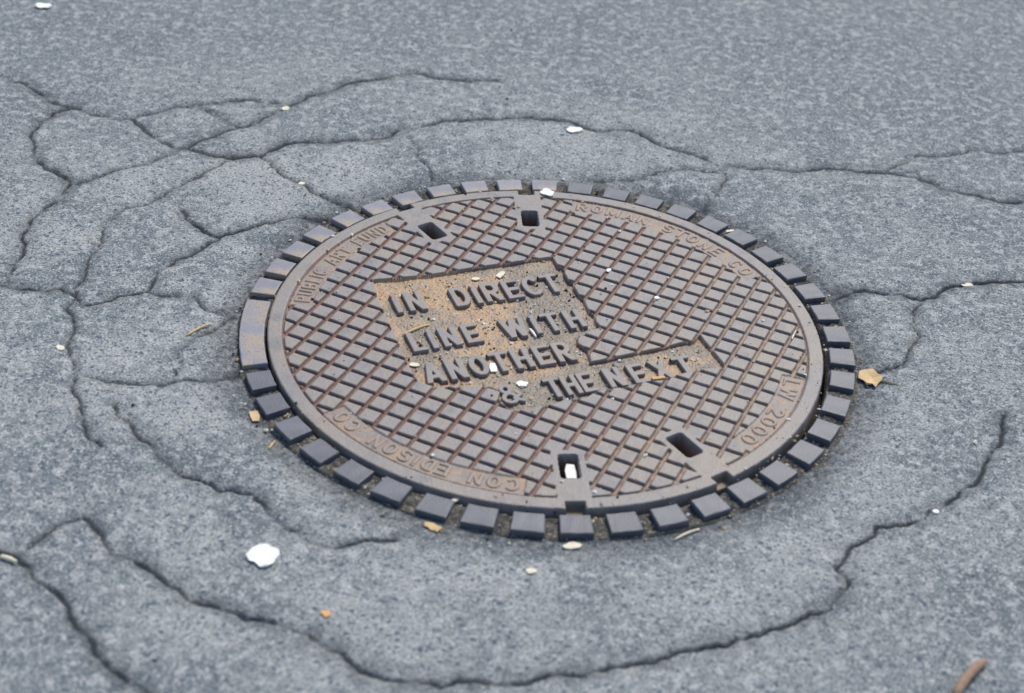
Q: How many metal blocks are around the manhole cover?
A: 43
